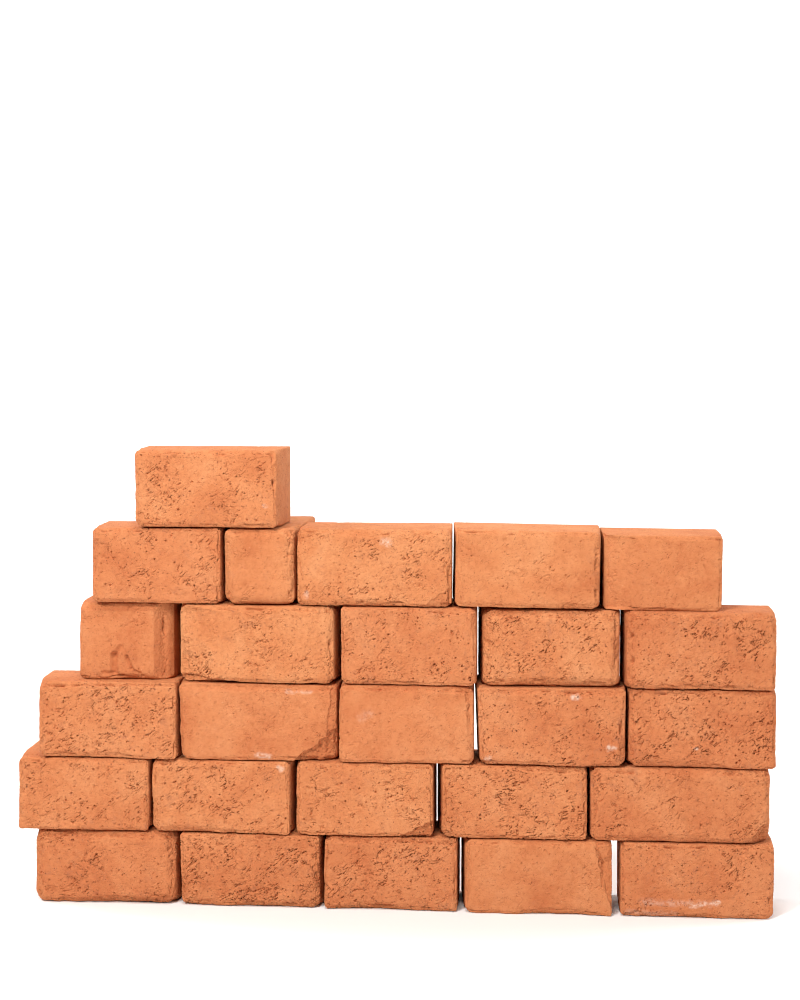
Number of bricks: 26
